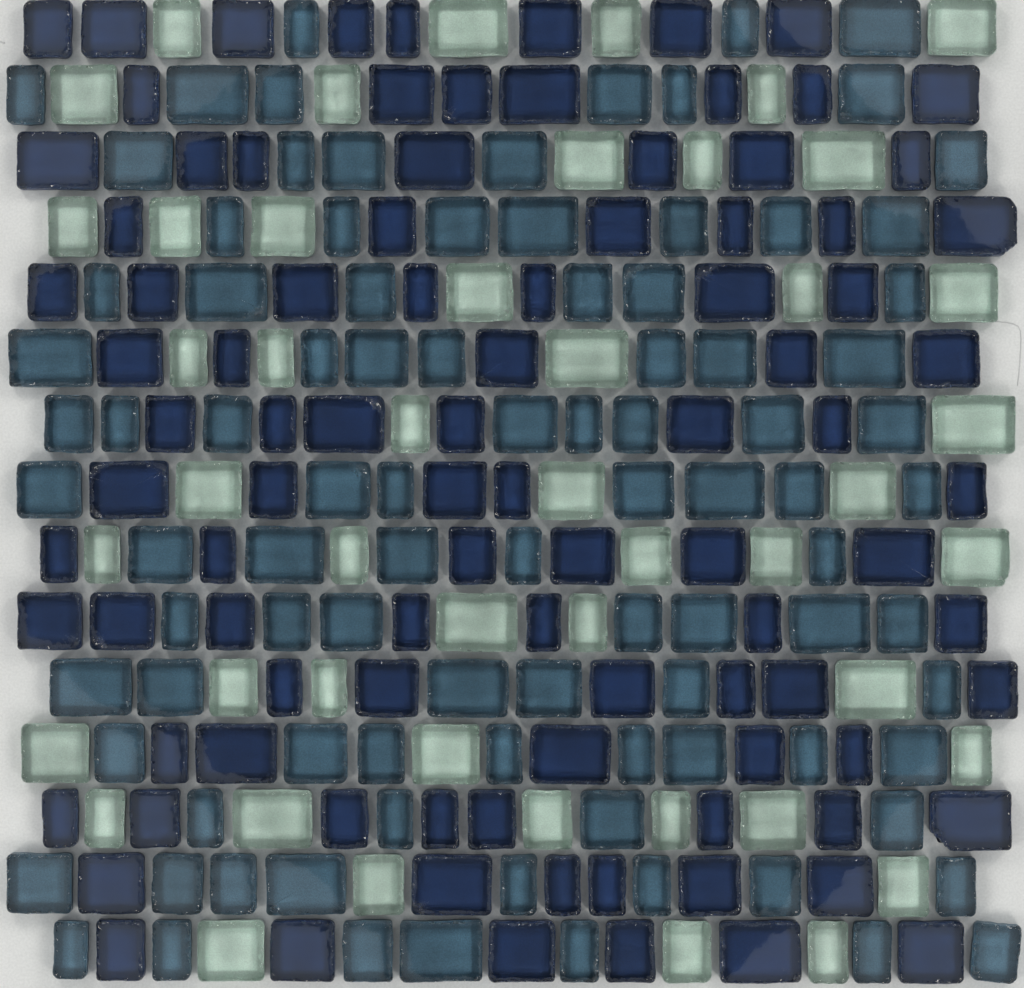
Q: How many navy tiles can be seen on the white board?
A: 95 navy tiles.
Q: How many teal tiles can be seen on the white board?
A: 94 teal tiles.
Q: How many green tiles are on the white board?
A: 47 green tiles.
